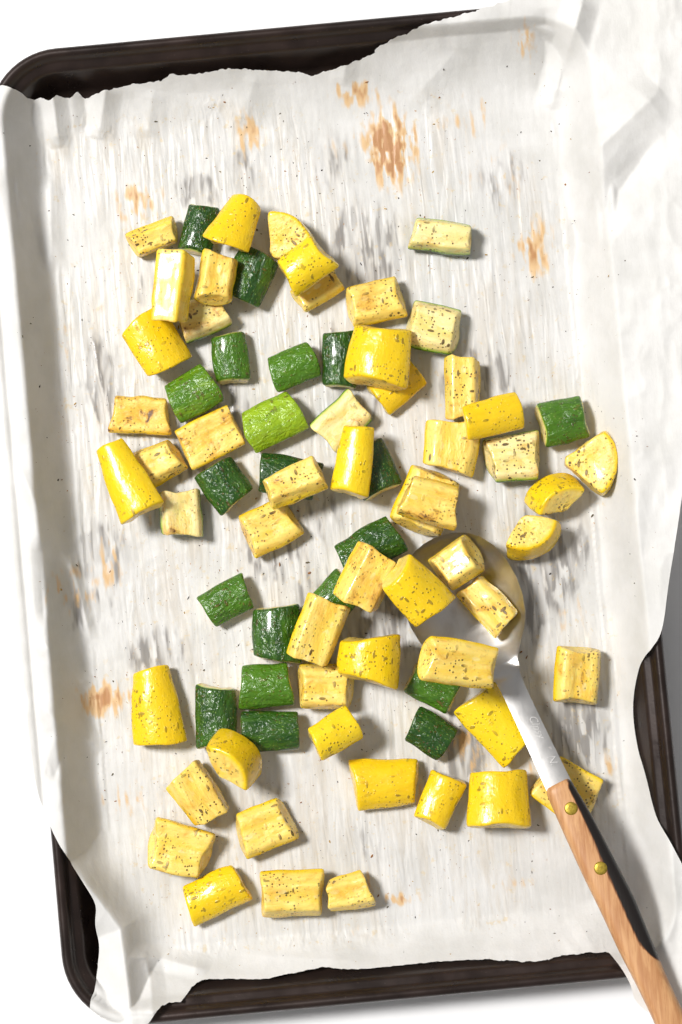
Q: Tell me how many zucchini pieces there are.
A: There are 26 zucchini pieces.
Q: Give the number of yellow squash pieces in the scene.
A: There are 49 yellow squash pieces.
